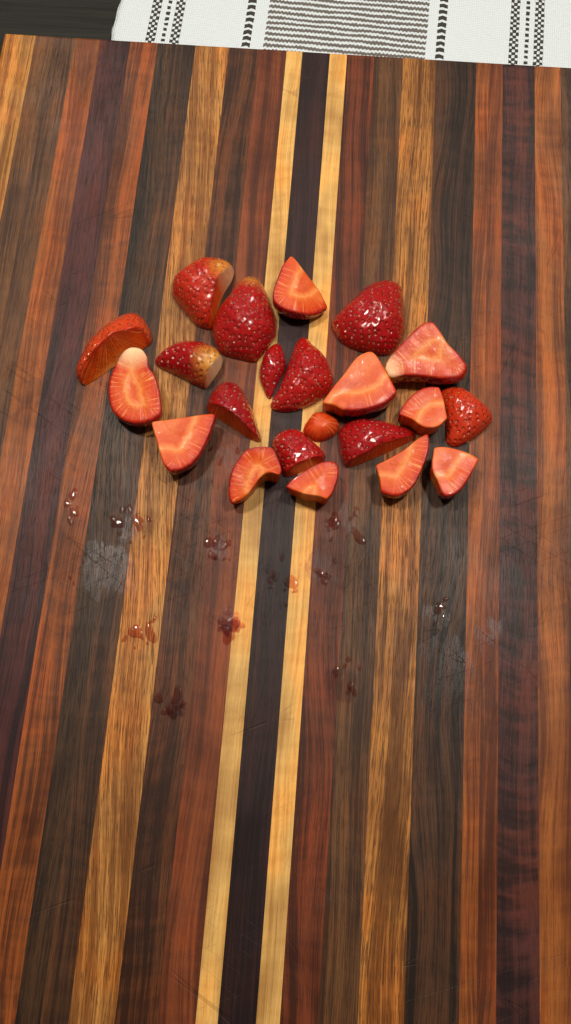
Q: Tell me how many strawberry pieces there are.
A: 22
